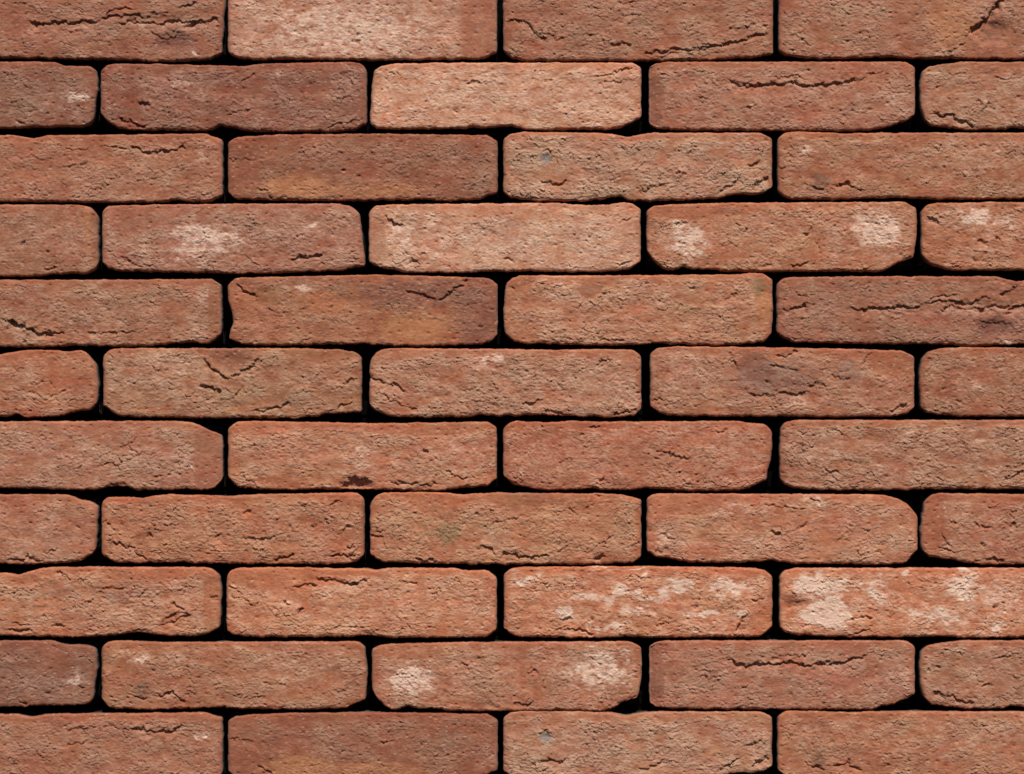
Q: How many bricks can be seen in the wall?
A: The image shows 49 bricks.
